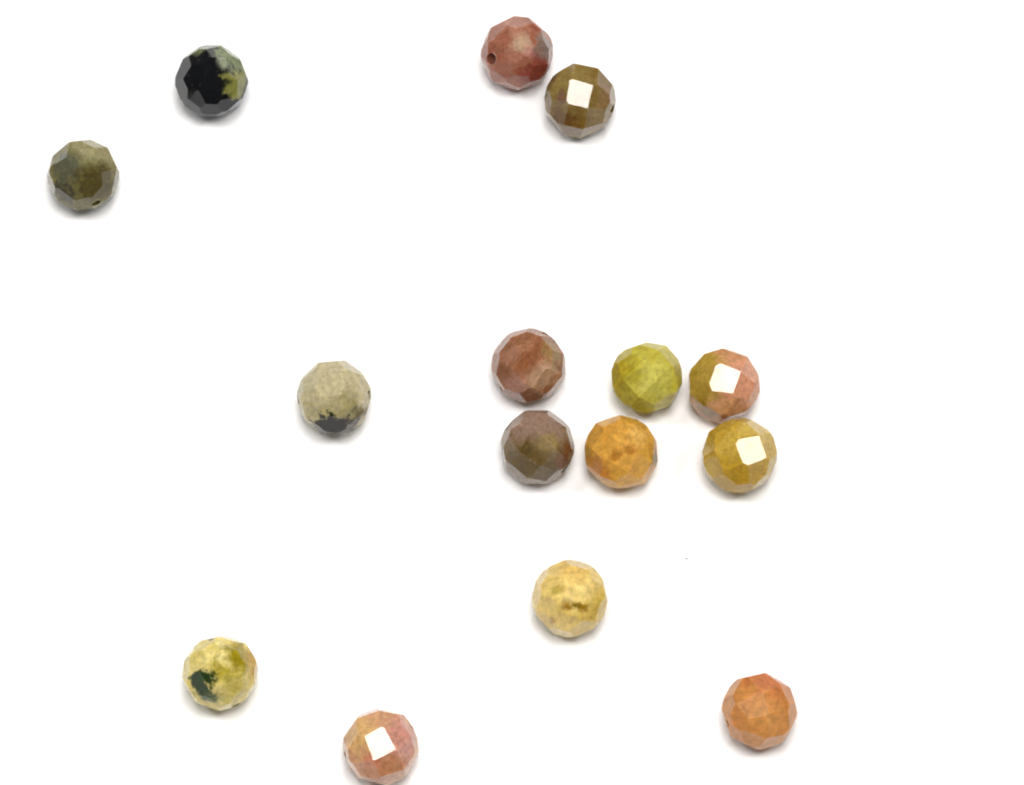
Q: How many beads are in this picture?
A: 15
